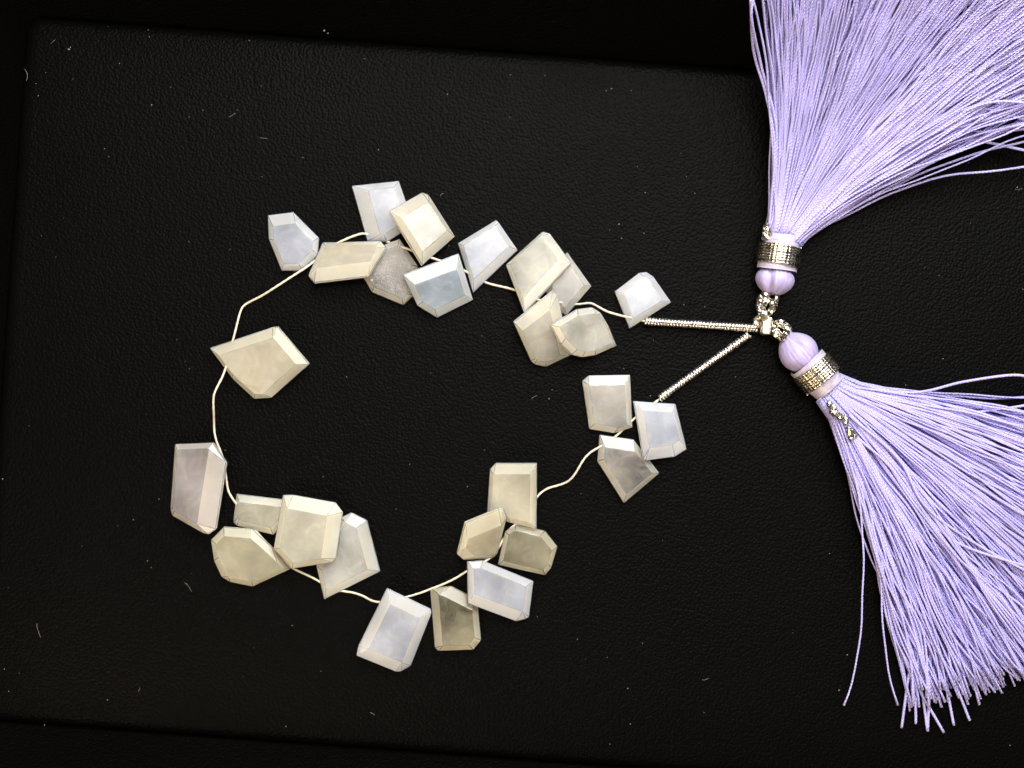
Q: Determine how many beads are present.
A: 27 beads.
